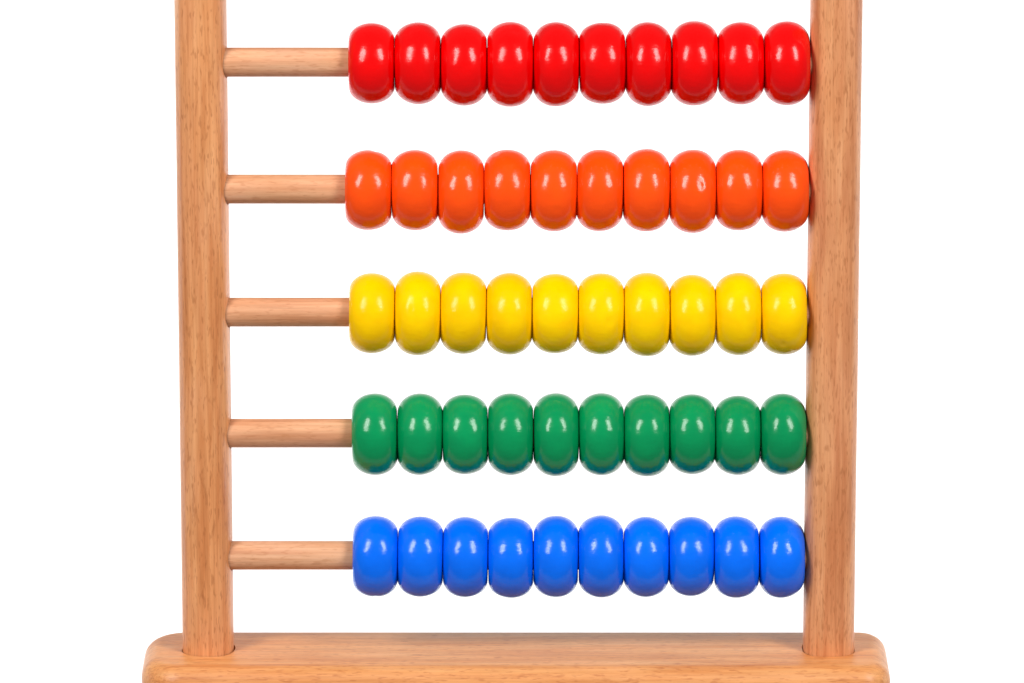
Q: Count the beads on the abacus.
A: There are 50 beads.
